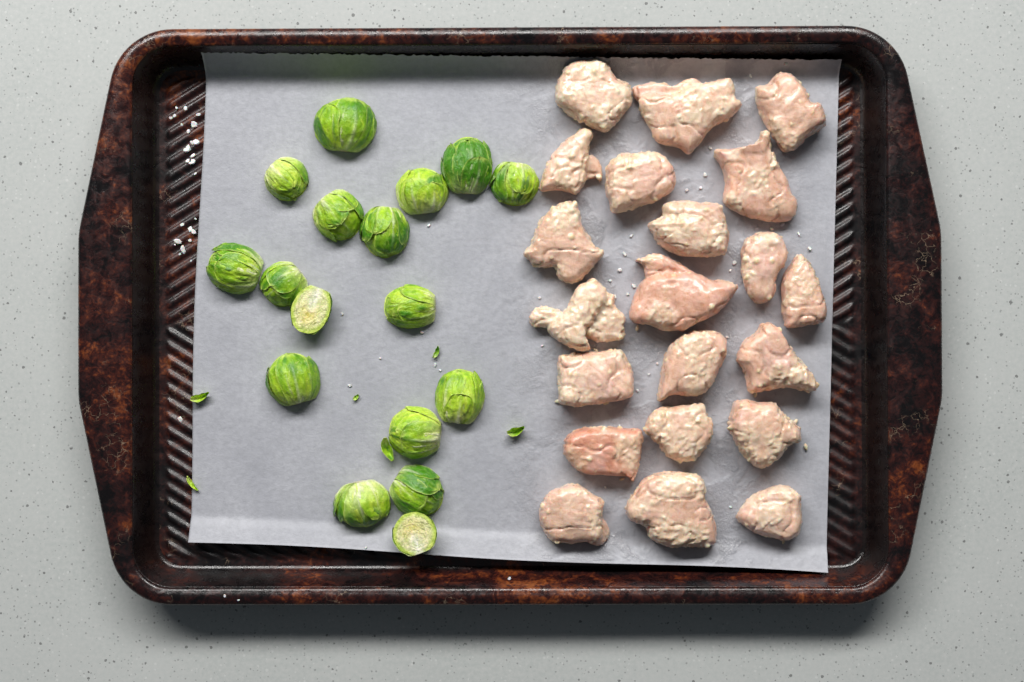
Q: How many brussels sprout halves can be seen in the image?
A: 17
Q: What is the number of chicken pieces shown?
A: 21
